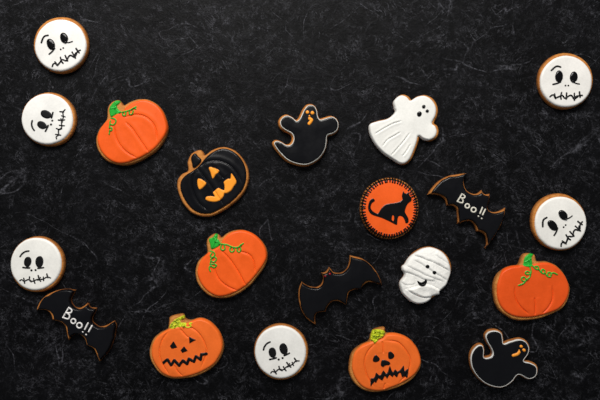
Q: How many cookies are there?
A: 20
